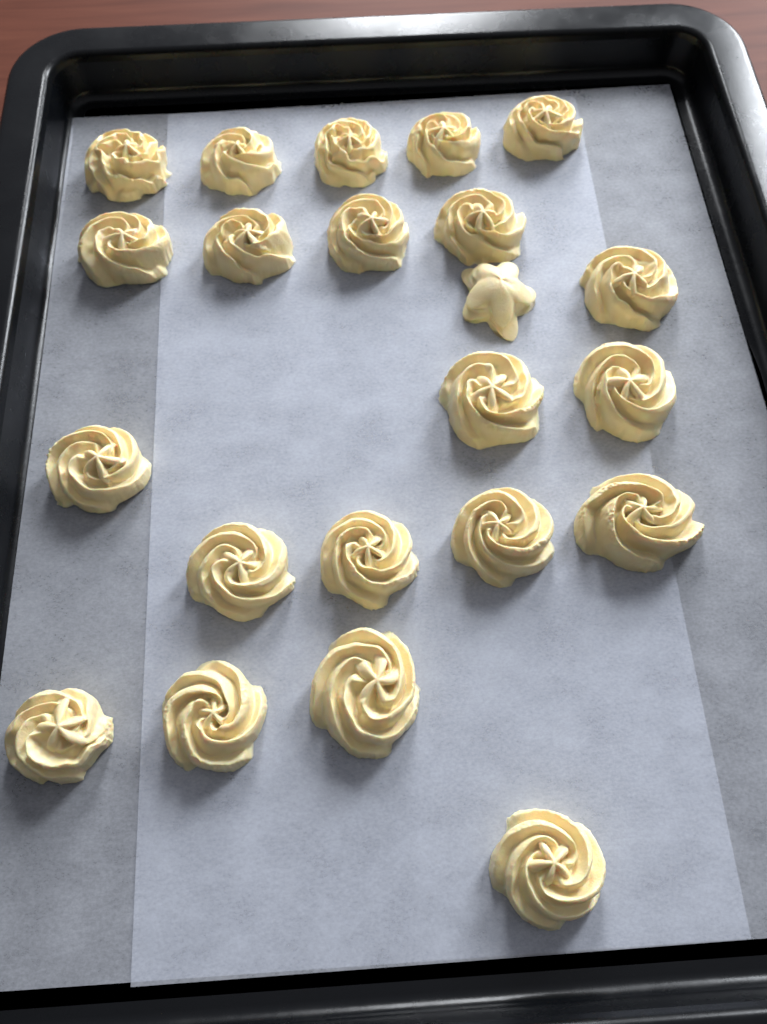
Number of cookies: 22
